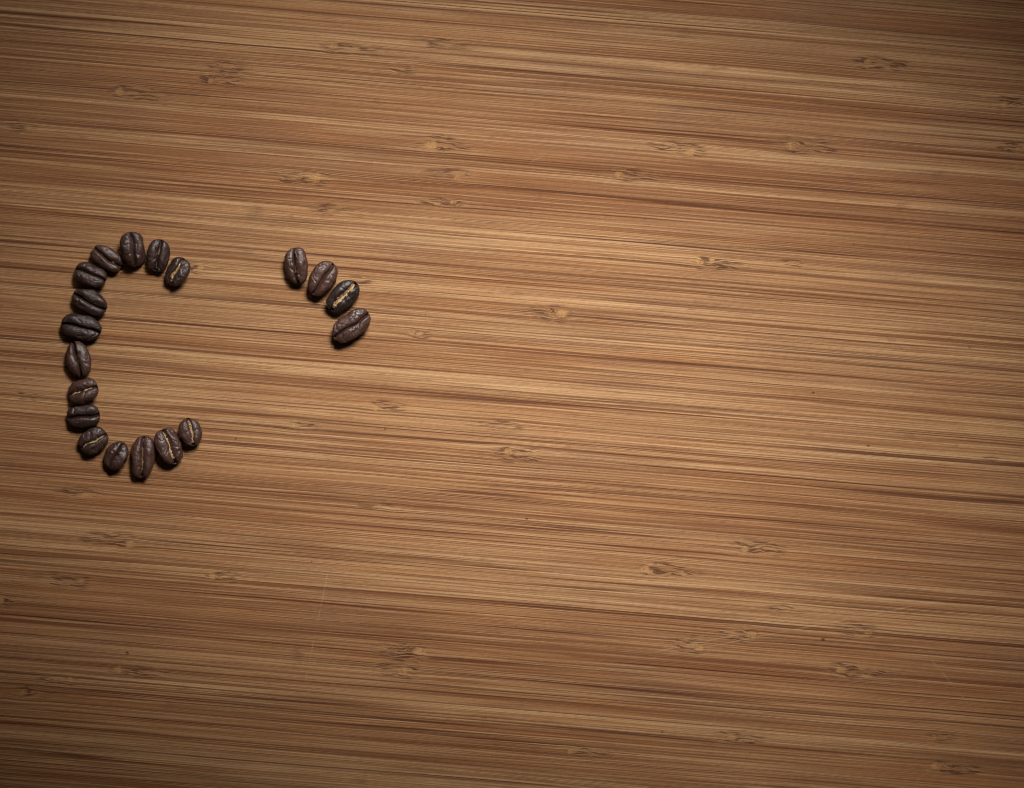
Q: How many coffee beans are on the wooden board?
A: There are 19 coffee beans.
